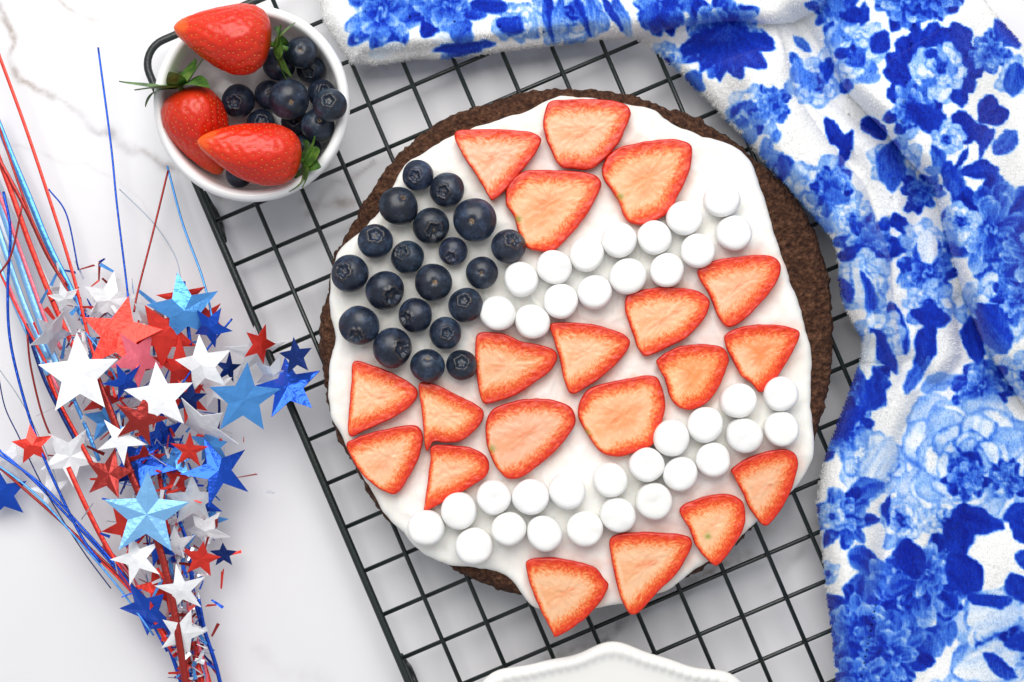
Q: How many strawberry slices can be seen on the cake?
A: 20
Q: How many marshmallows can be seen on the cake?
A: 36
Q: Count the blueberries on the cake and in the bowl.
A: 33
